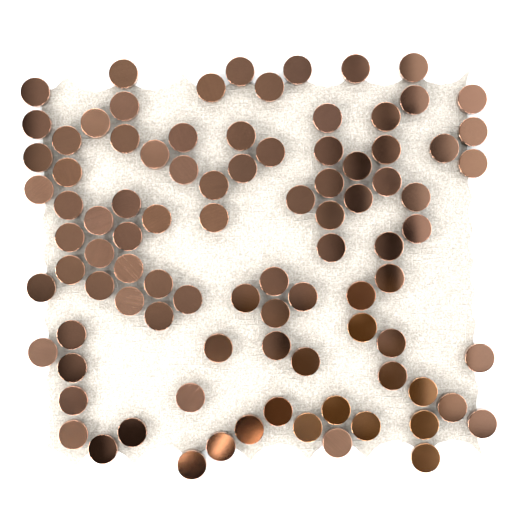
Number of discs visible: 92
